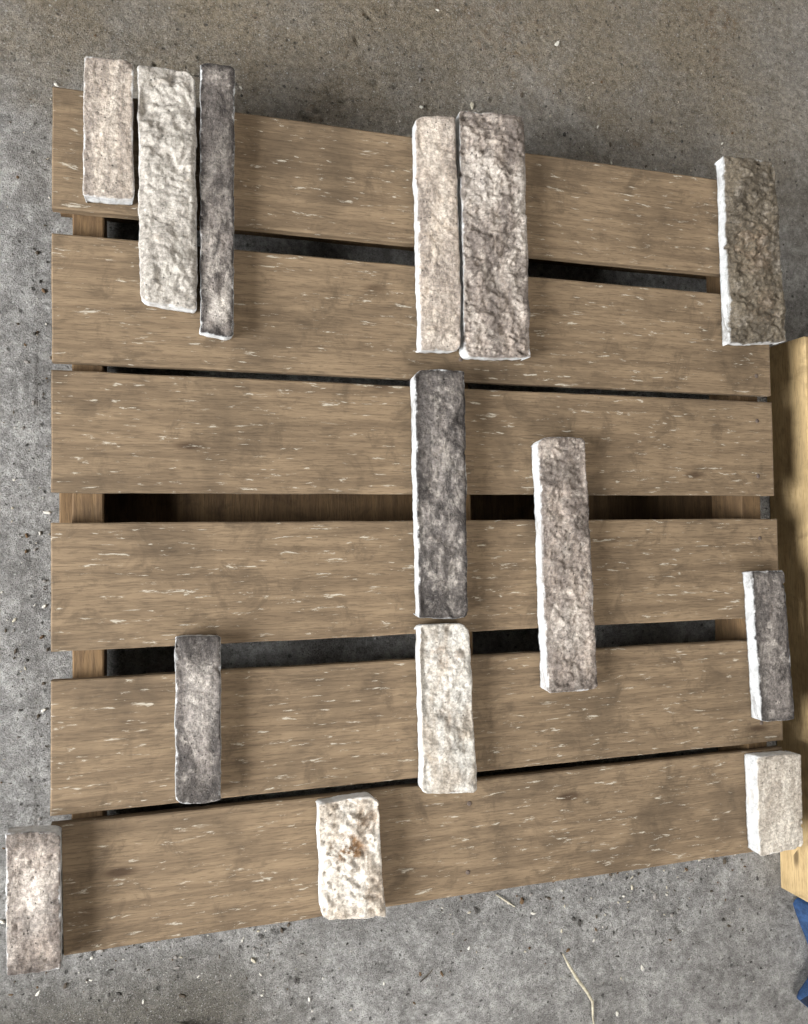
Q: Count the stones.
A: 14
